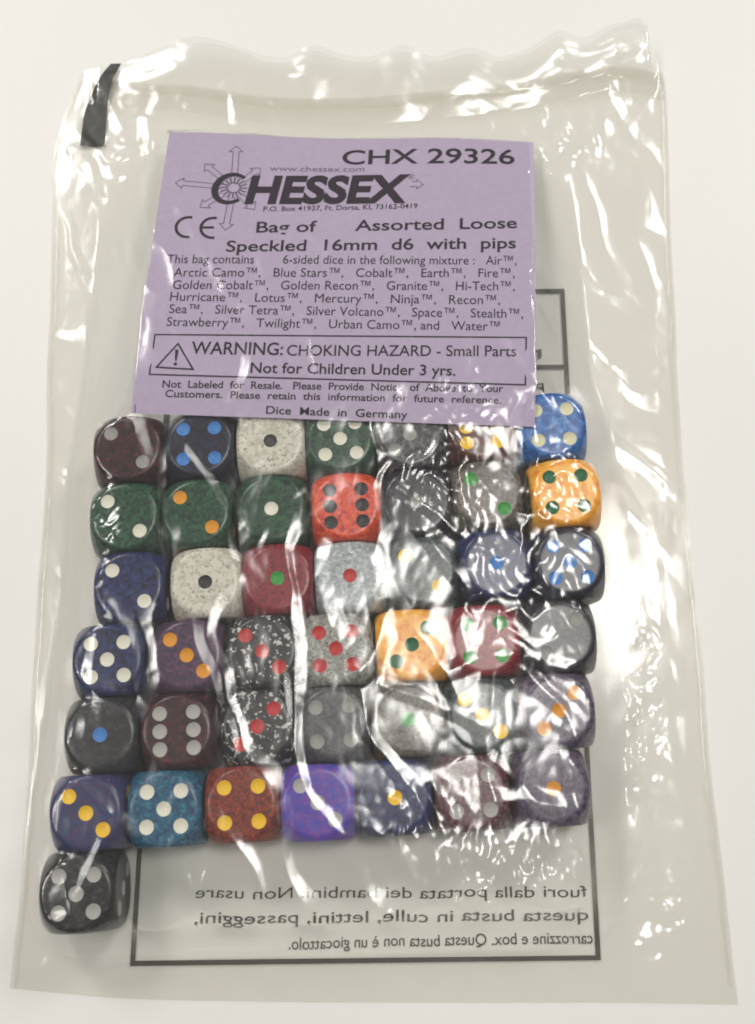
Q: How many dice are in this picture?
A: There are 43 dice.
